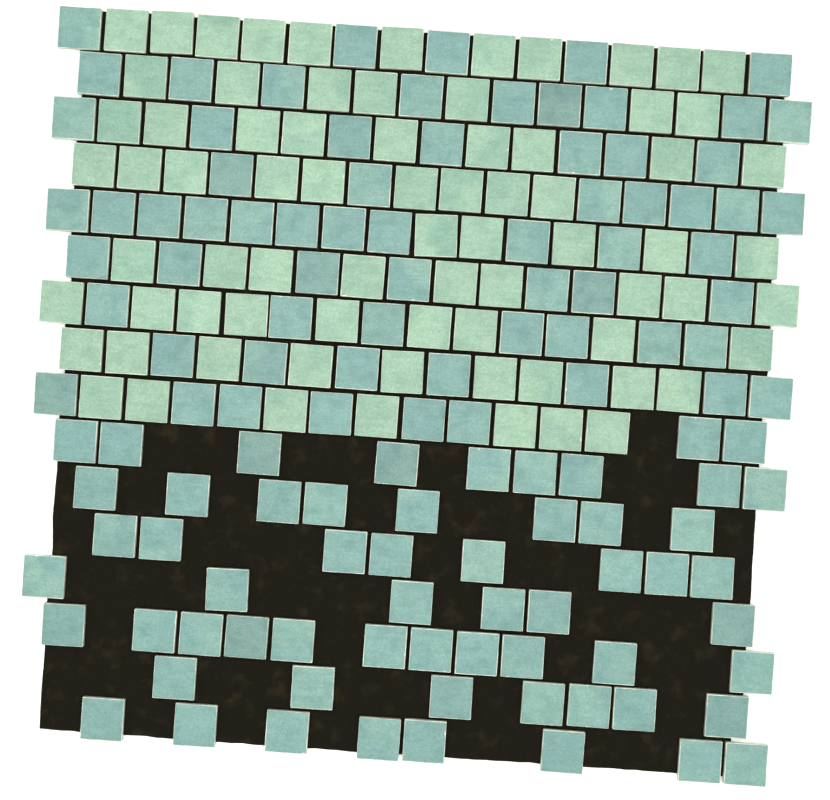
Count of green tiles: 75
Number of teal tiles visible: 125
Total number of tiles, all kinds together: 200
